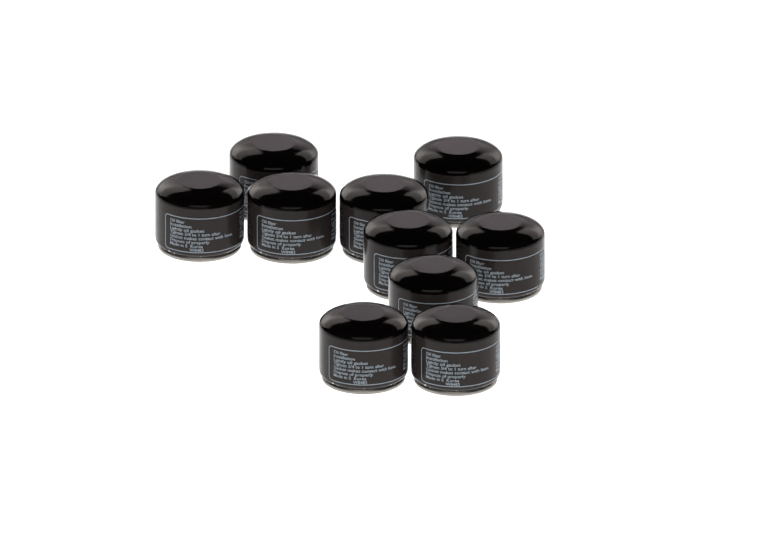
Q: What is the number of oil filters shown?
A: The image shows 10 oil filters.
